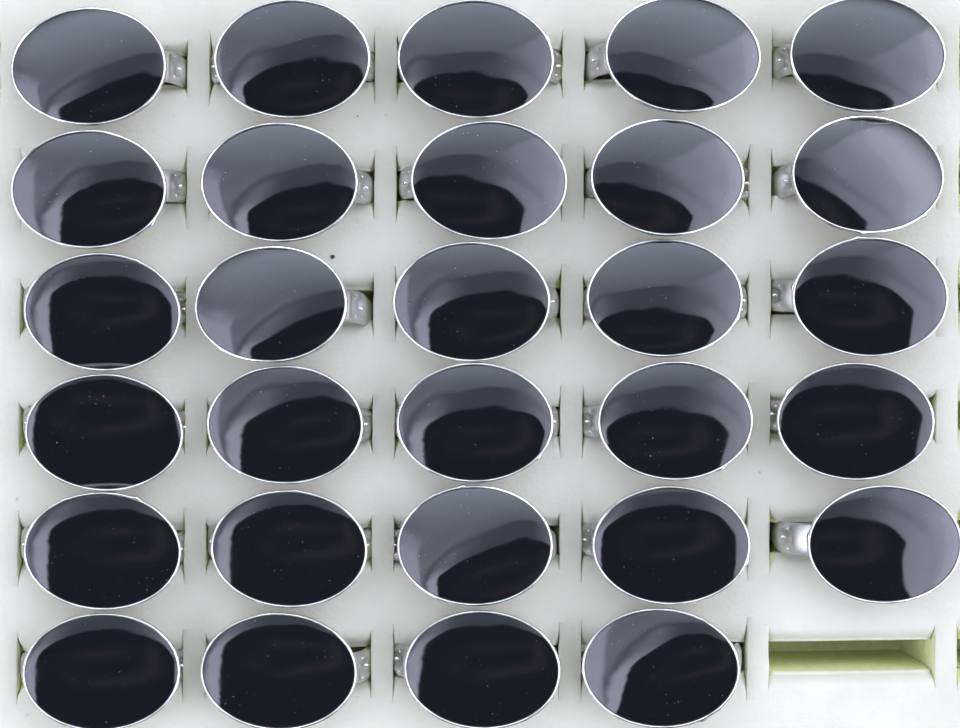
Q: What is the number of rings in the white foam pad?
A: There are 29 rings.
